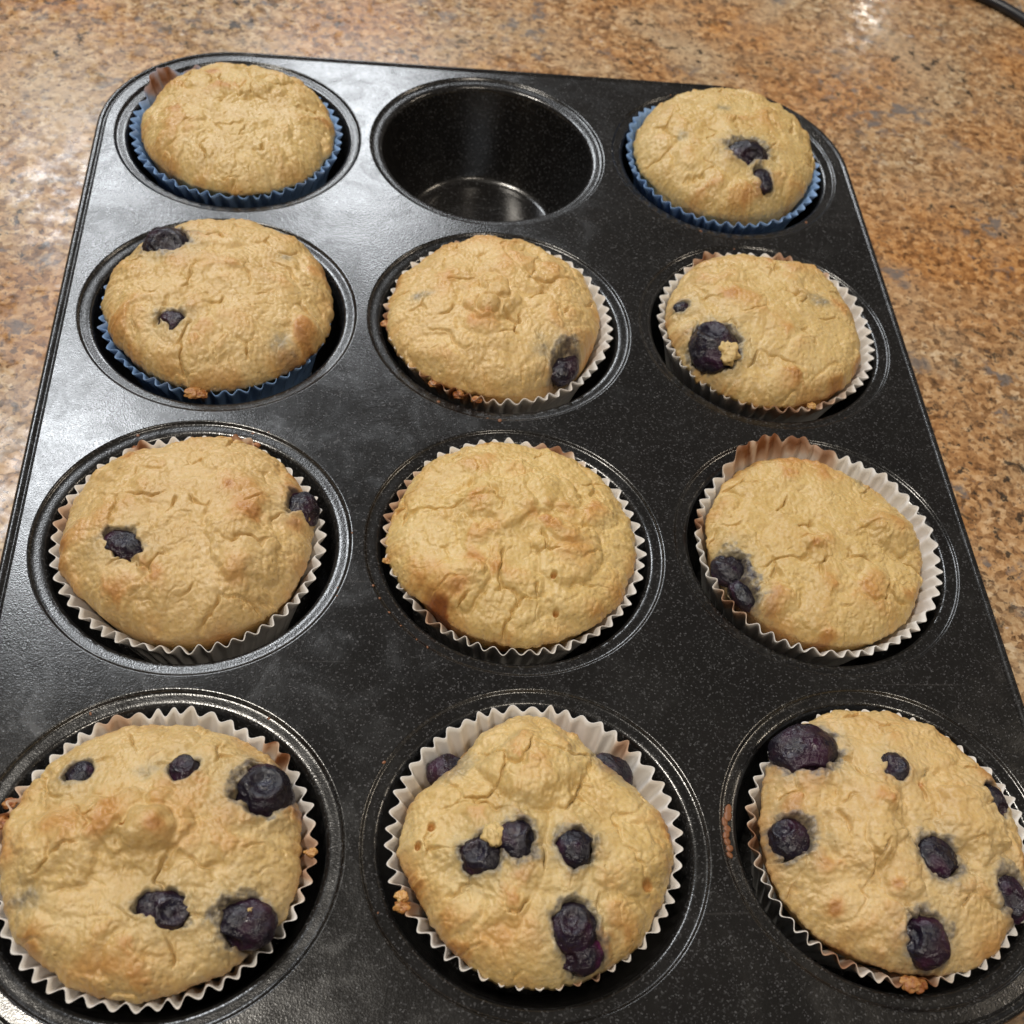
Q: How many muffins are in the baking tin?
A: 11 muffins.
